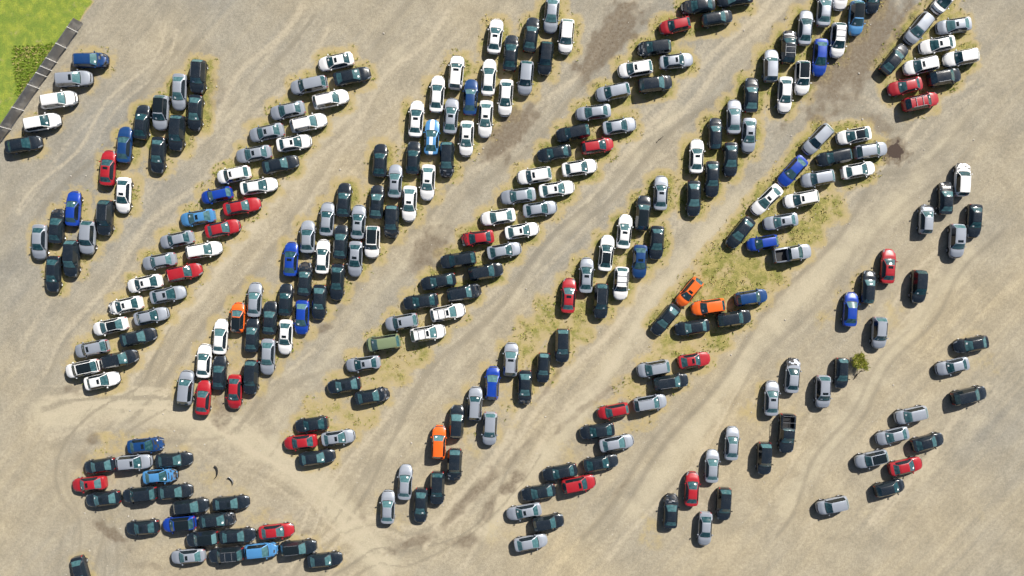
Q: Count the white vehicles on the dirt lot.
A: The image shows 56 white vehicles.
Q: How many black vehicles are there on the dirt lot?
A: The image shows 106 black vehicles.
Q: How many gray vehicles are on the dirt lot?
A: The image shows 75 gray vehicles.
